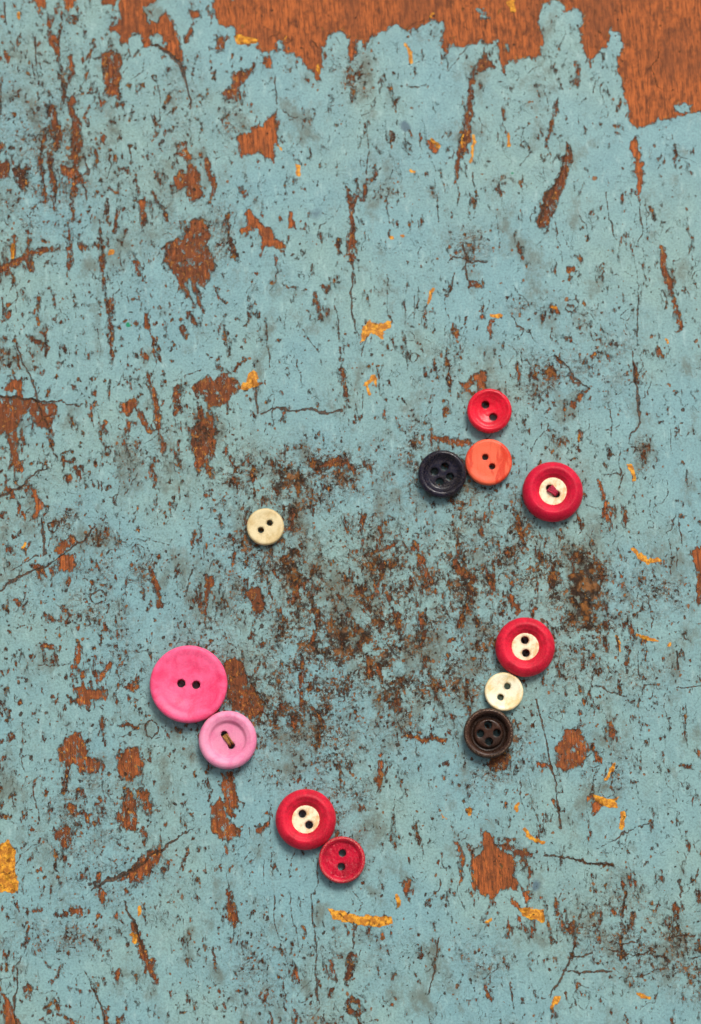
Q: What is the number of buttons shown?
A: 12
